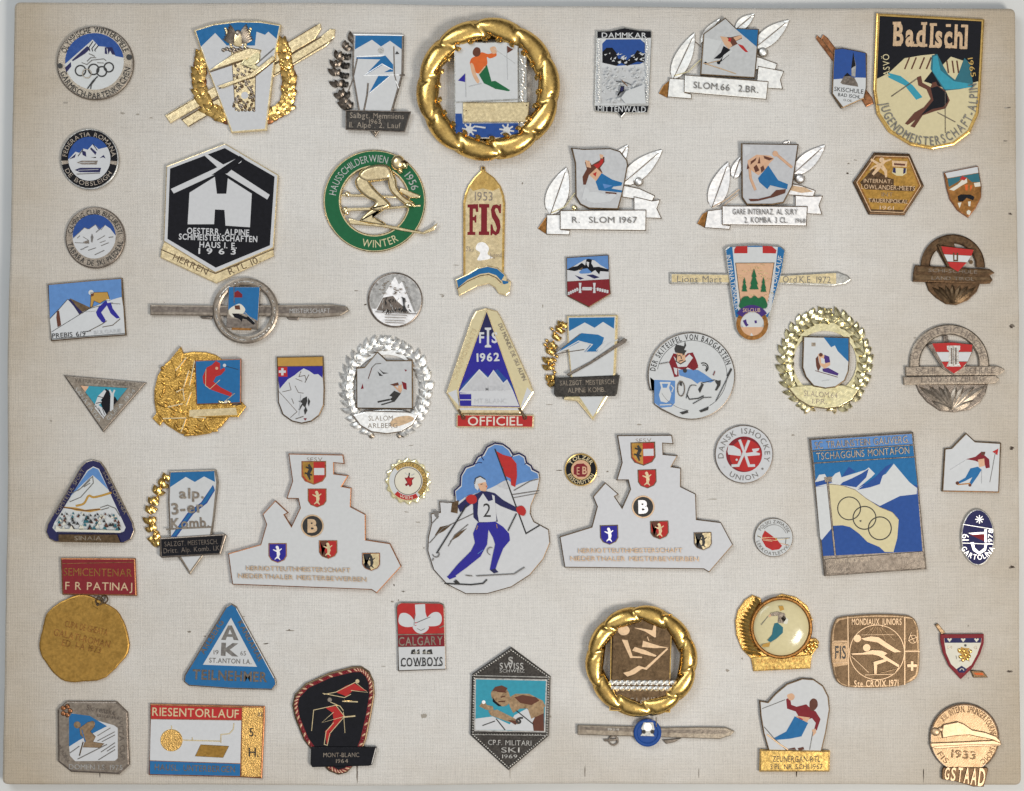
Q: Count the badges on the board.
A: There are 58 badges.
